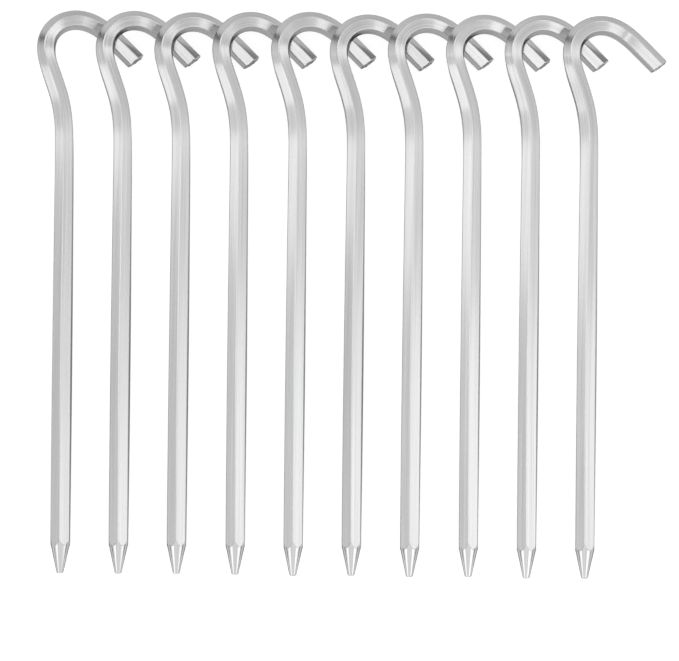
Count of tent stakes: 10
